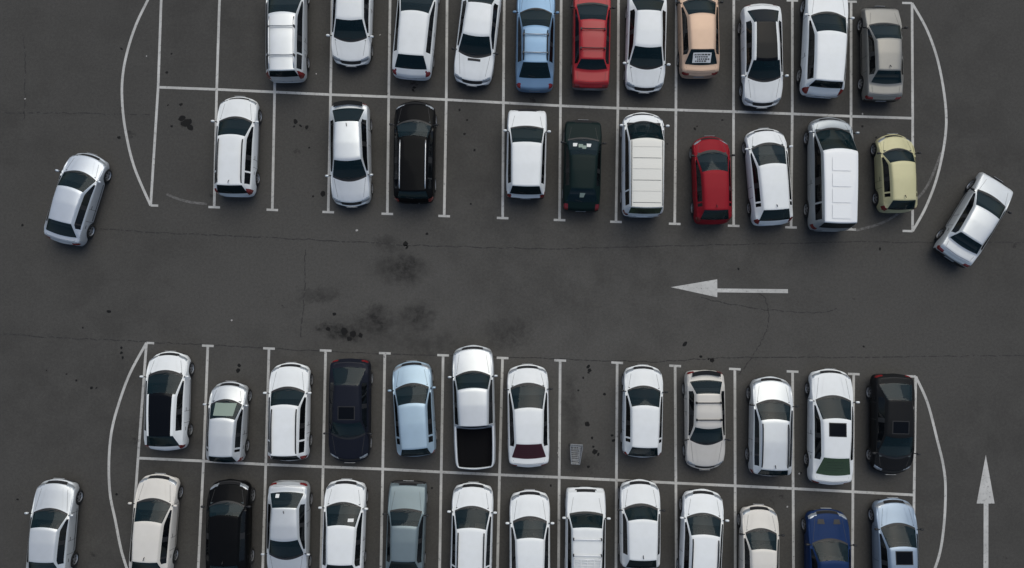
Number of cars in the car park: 49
